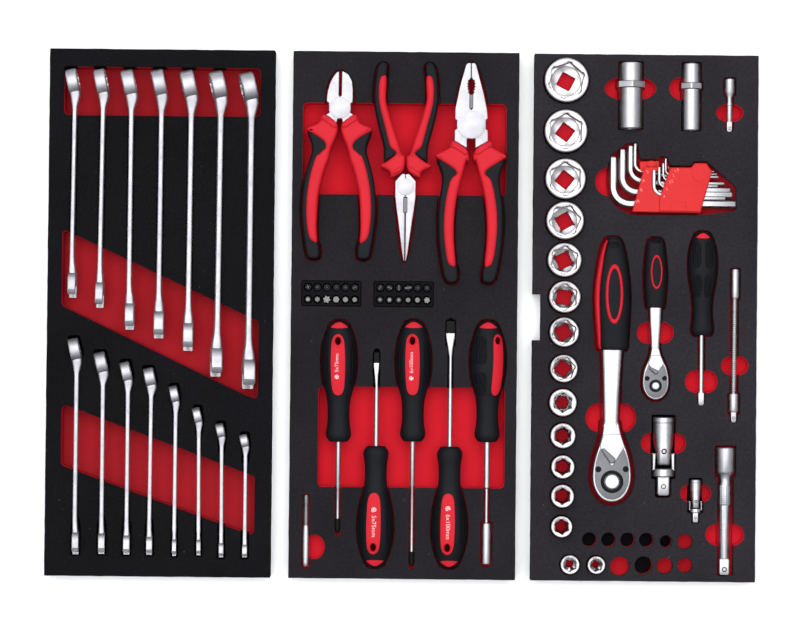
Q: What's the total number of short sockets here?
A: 15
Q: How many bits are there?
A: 24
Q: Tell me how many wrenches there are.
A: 15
